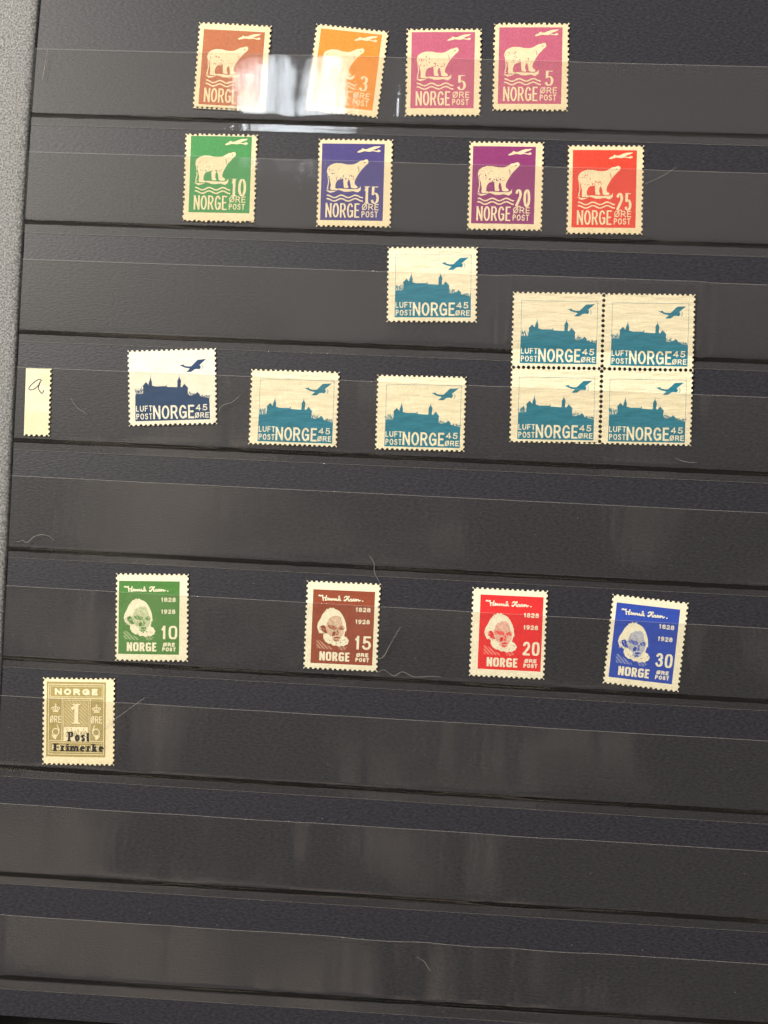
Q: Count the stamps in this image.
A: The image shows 21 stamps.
